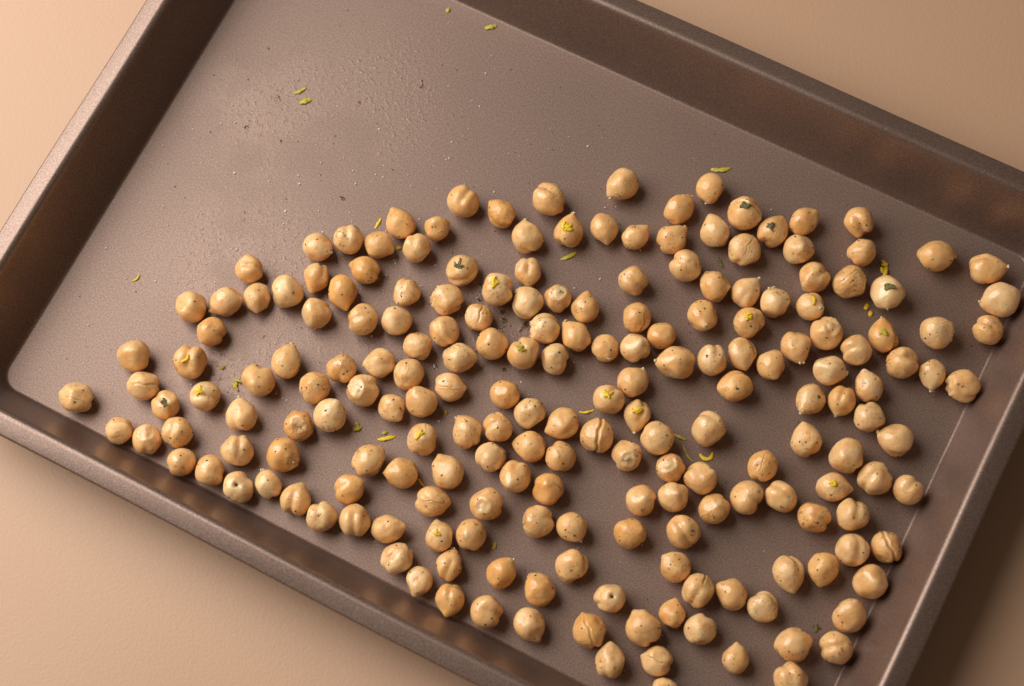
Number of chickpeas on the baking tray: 200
